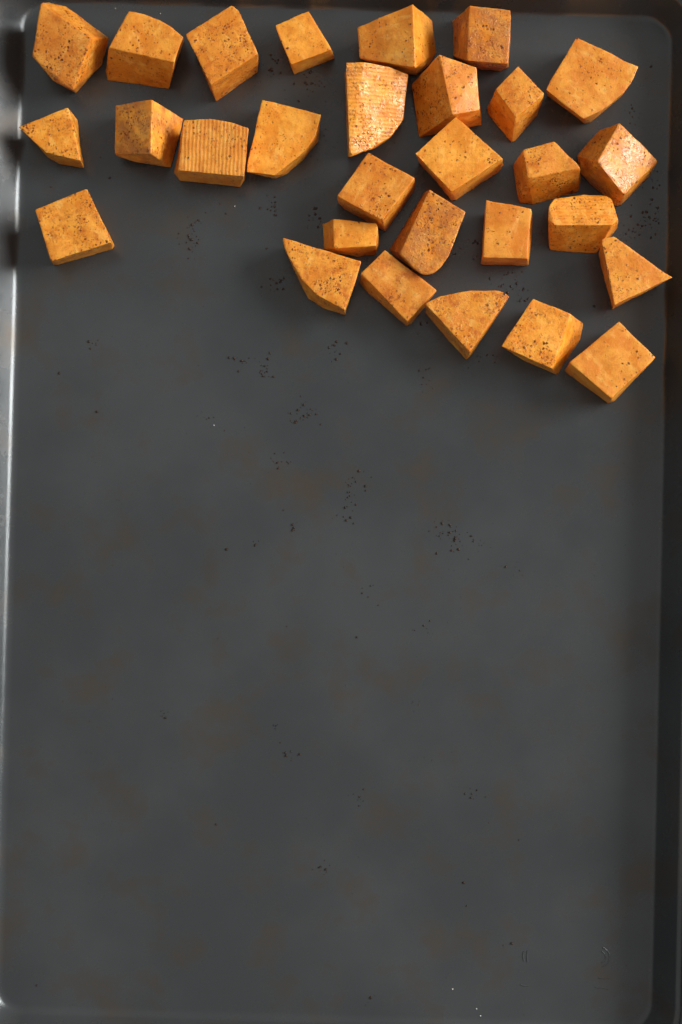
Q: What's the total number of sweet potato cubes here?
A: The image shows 29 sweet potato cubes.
